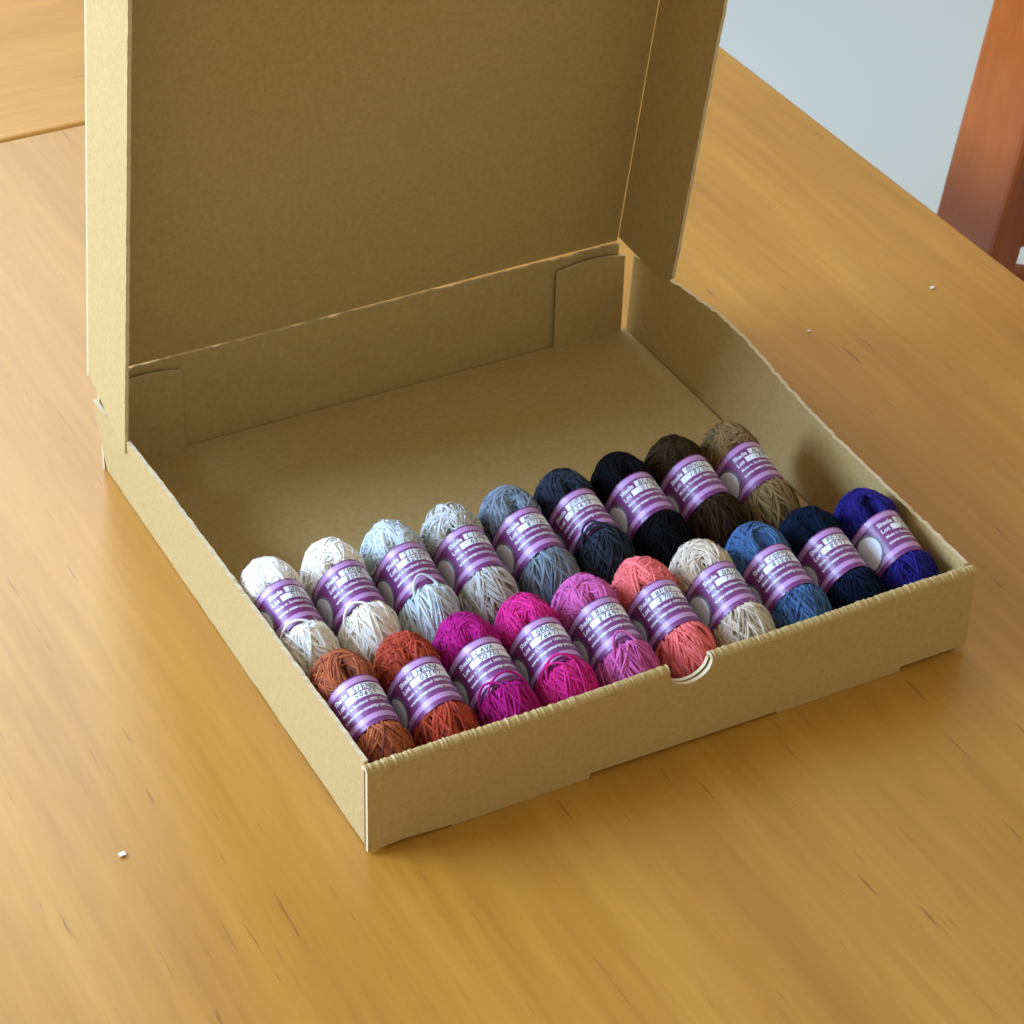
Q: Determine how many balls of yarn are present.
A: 19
